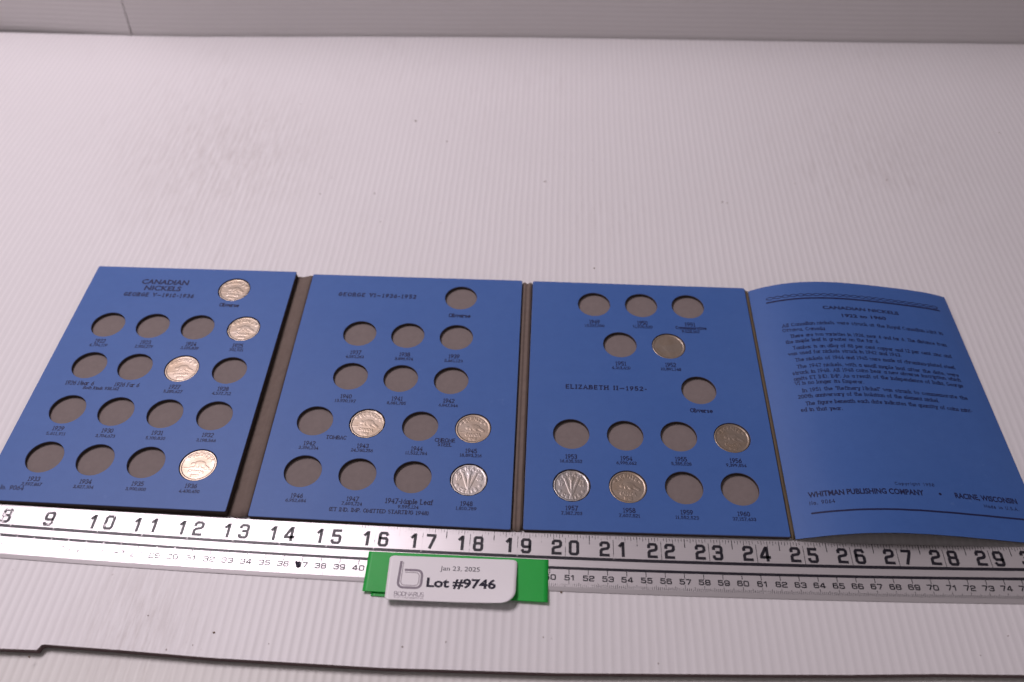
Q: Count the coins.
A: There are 11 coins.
